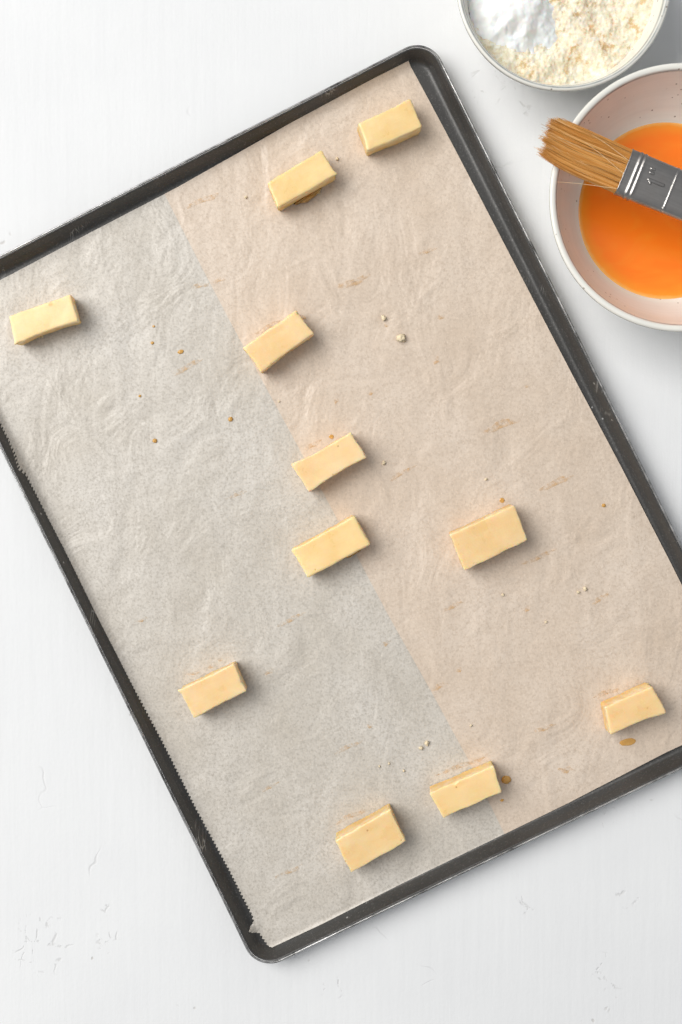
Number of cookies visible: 11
